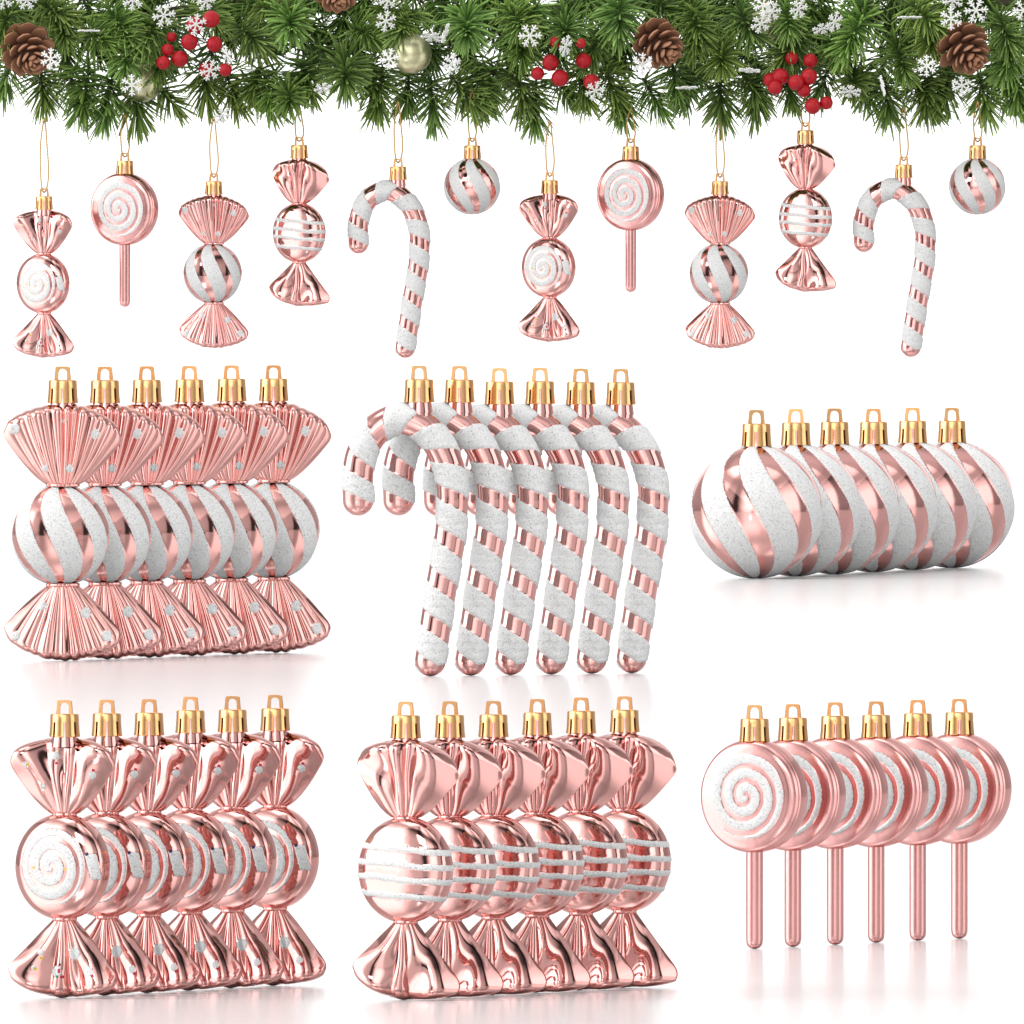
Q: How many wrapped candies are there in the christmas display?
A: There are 24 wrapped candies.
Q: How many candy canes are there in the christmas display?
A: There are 8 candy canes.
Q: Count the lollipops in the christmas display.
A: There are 8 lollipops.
